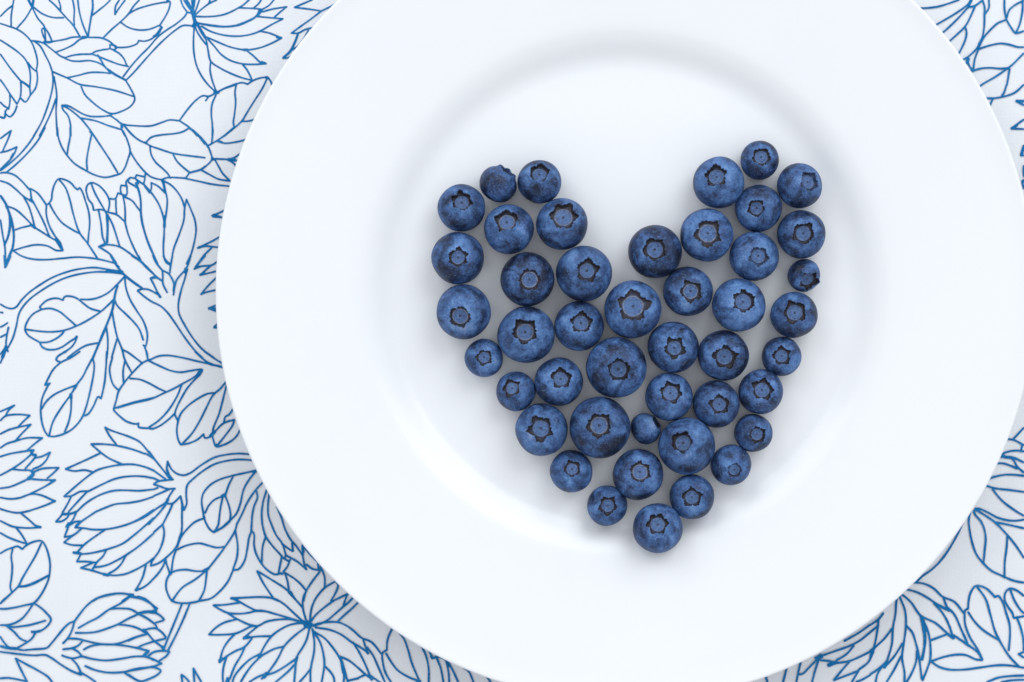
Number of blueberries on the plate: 45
